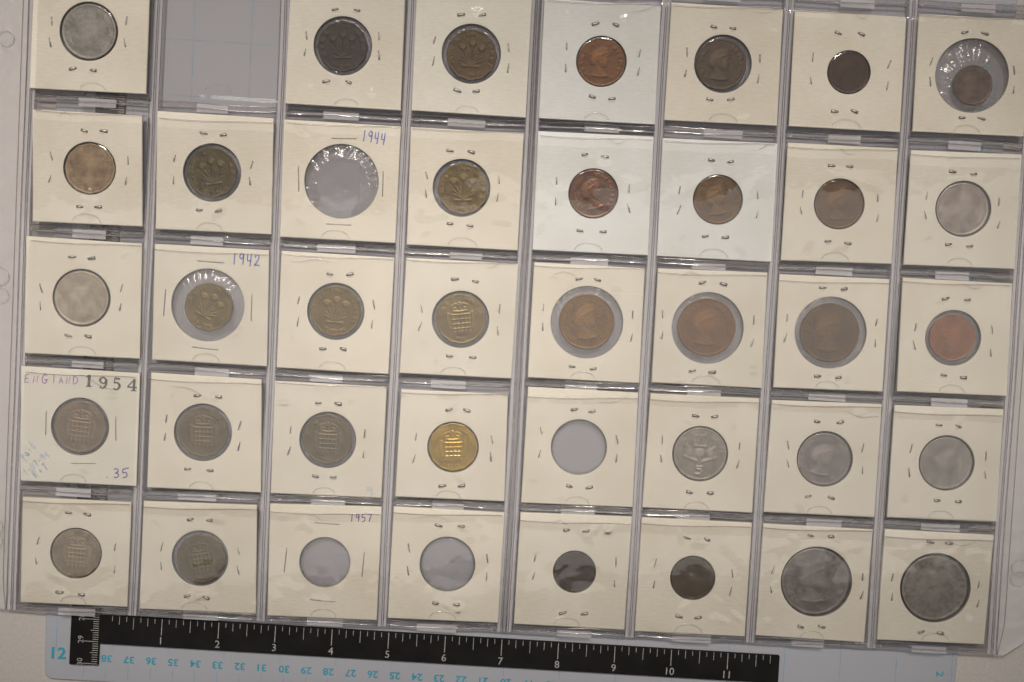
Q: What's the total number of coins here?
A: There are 35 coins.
